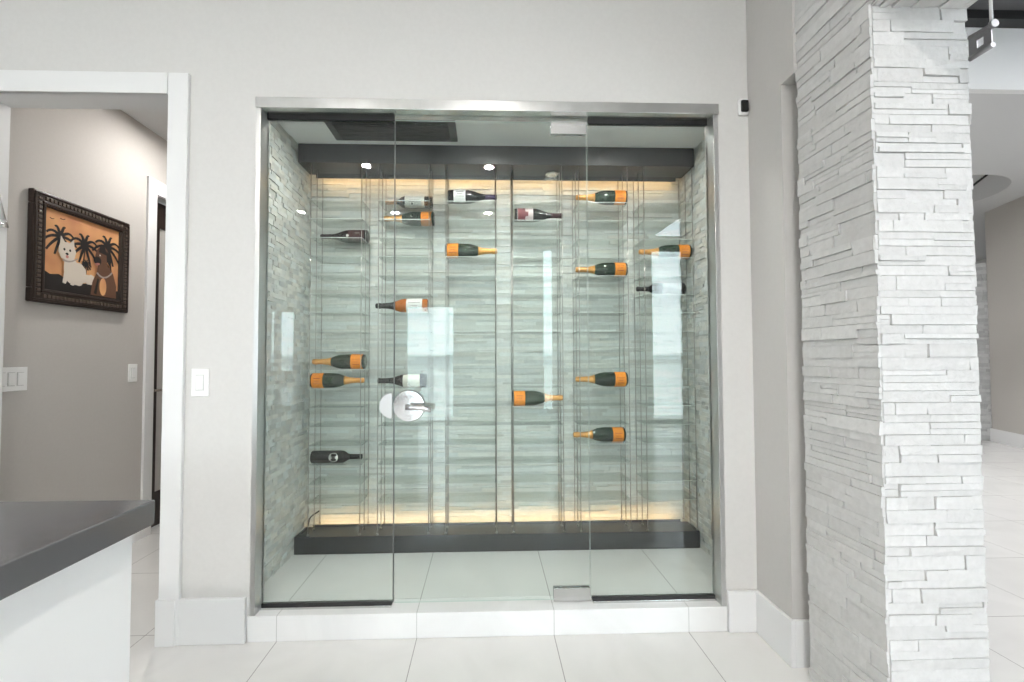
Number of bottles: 18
